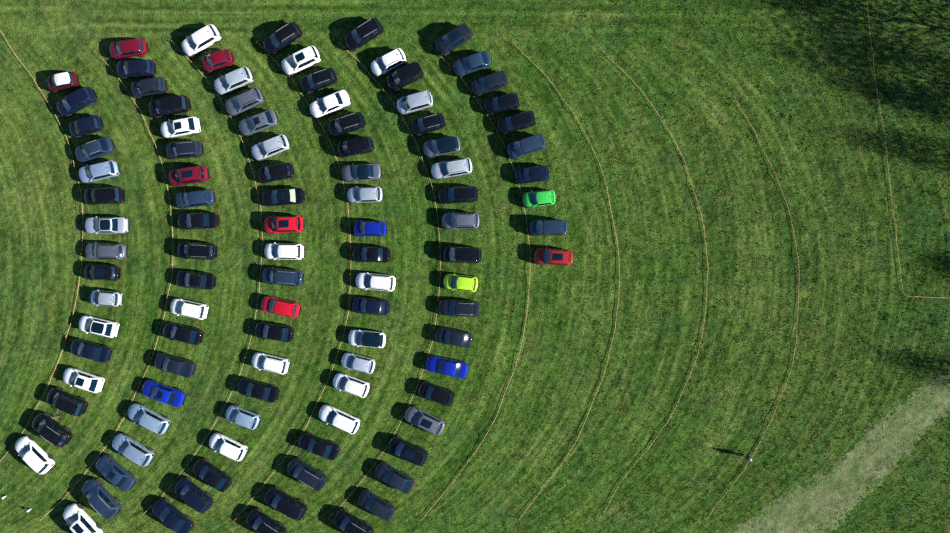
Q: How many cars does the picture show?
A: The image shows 106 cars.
